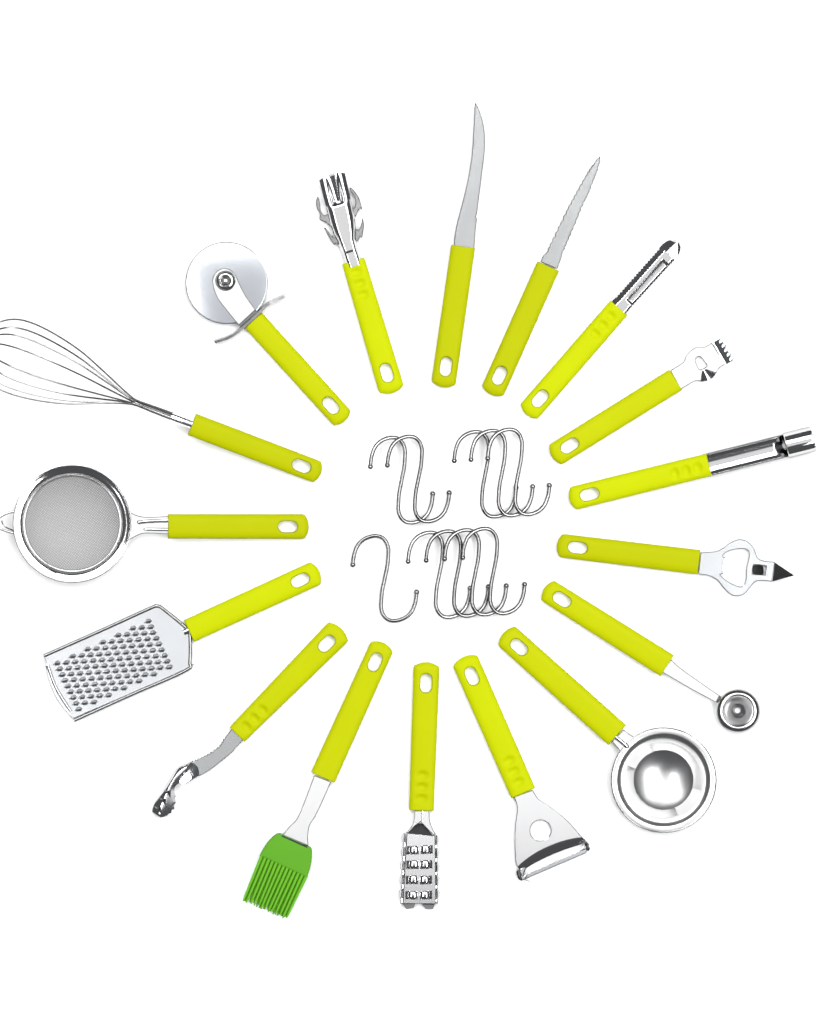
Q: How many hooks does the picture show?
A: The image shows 10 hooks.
